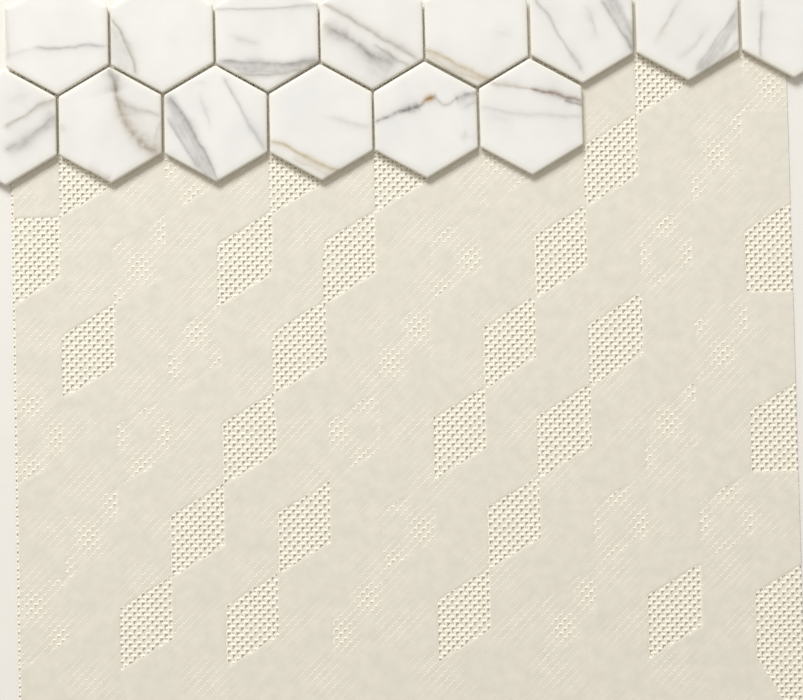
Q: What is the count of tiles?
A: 14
